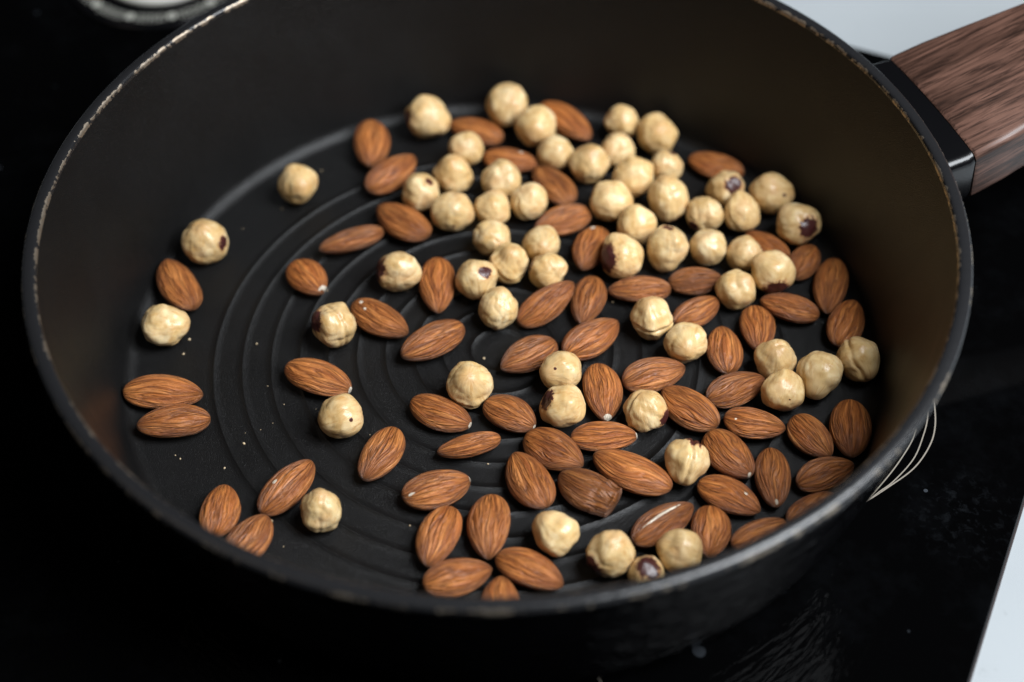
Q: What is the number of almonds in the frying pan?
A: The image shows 66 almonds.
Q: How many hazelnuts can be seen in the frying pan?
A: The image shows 59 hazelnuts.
